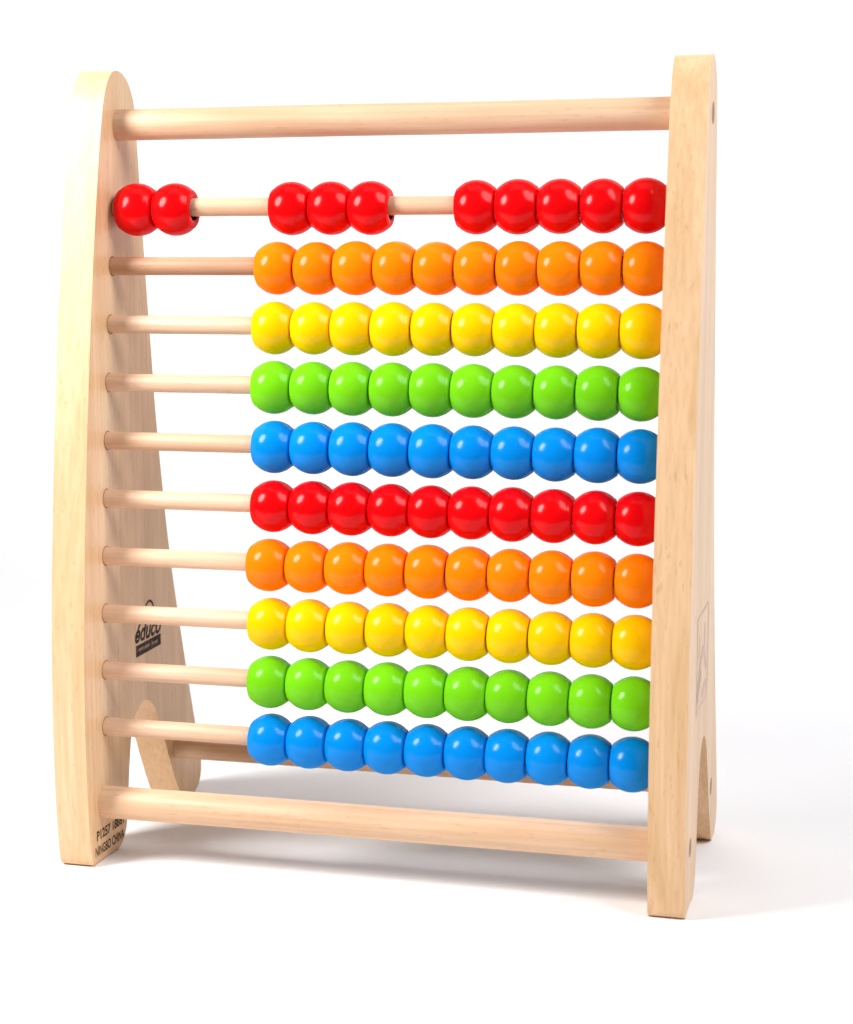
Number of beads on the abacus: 100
